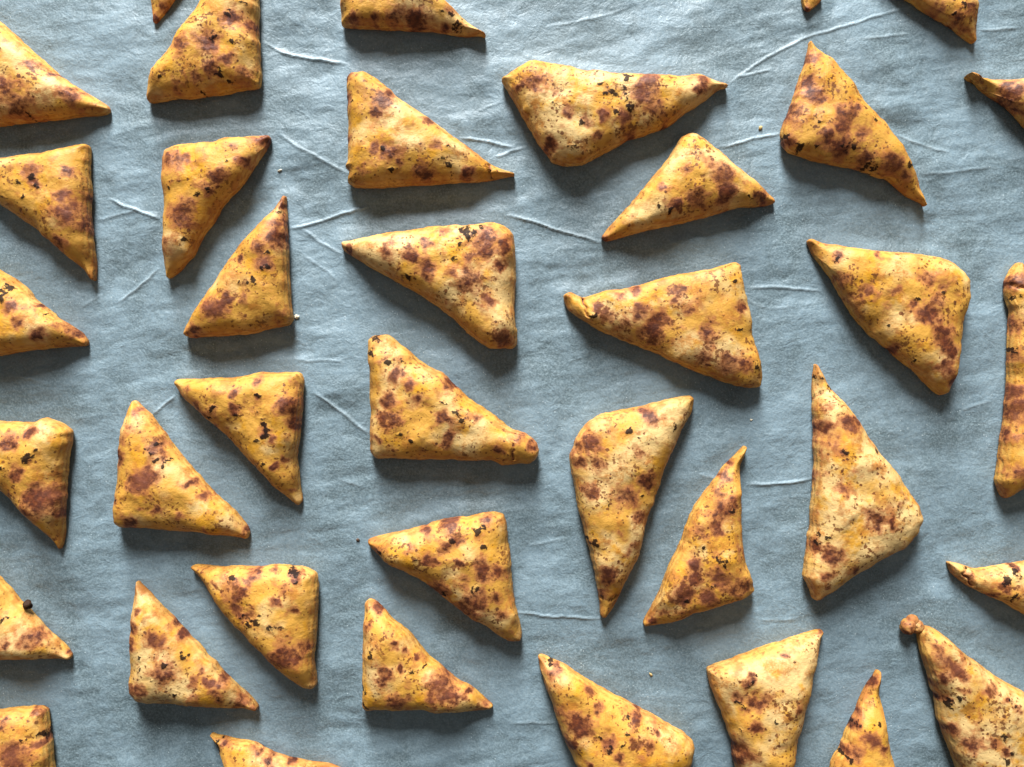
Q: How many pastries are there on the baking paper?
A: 38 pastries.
